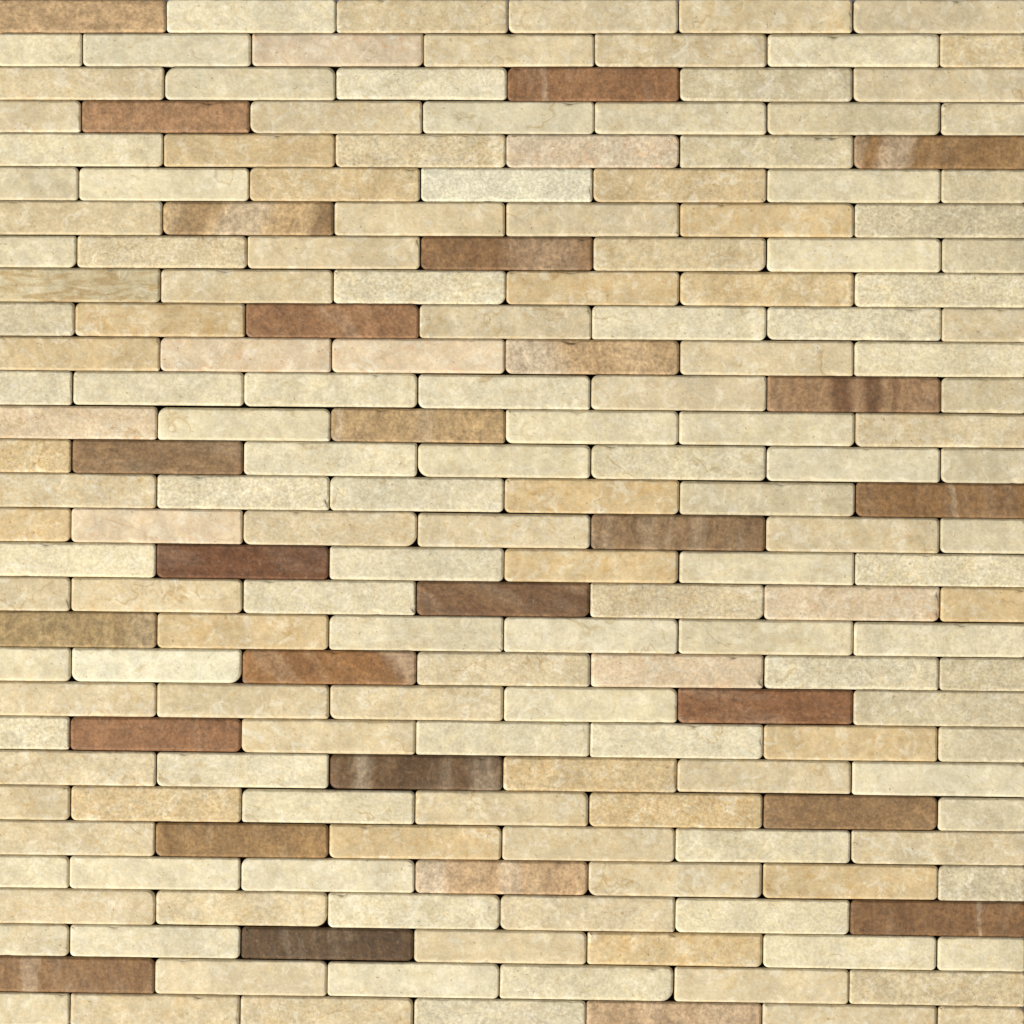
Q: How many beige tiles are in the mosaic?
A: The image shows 168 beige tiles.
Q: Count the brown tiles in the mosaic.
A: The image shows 27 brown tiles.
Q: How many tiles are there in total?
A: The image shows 195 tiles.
